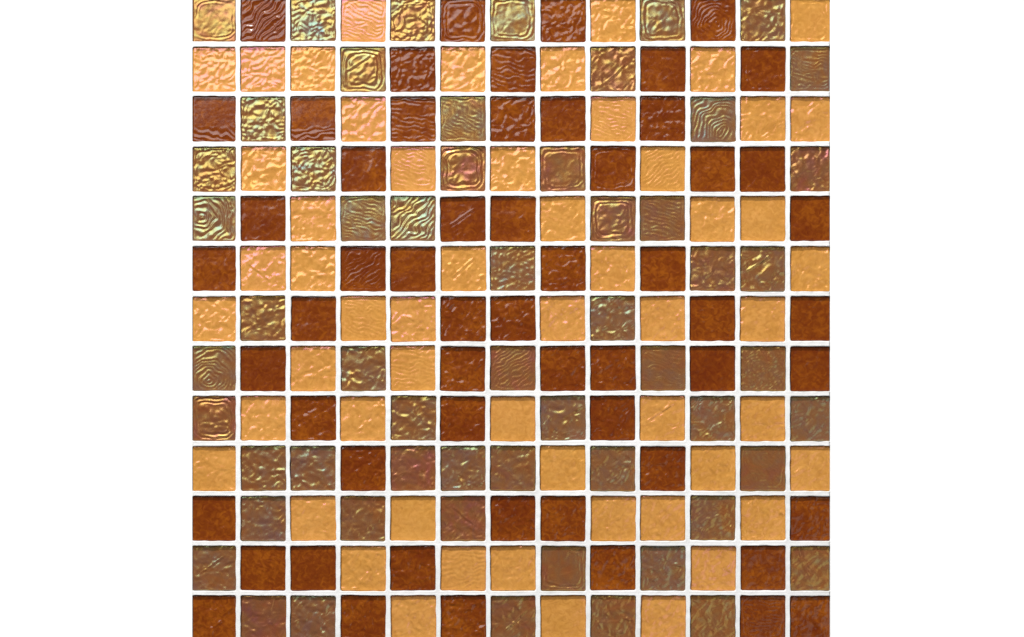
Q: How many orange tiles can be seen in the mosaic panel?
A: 55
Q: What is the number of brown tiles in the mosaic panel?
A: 57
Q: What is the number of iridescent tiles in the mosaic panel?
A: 57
